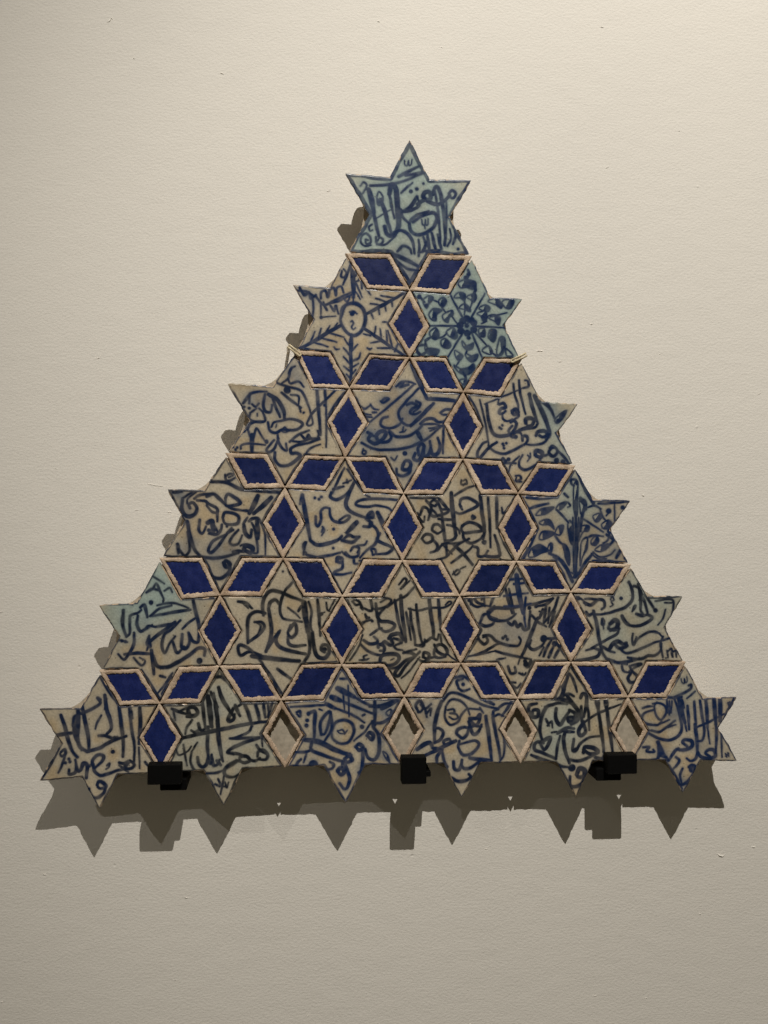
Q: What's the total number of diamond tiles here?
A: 41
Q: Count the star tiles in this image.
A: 21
